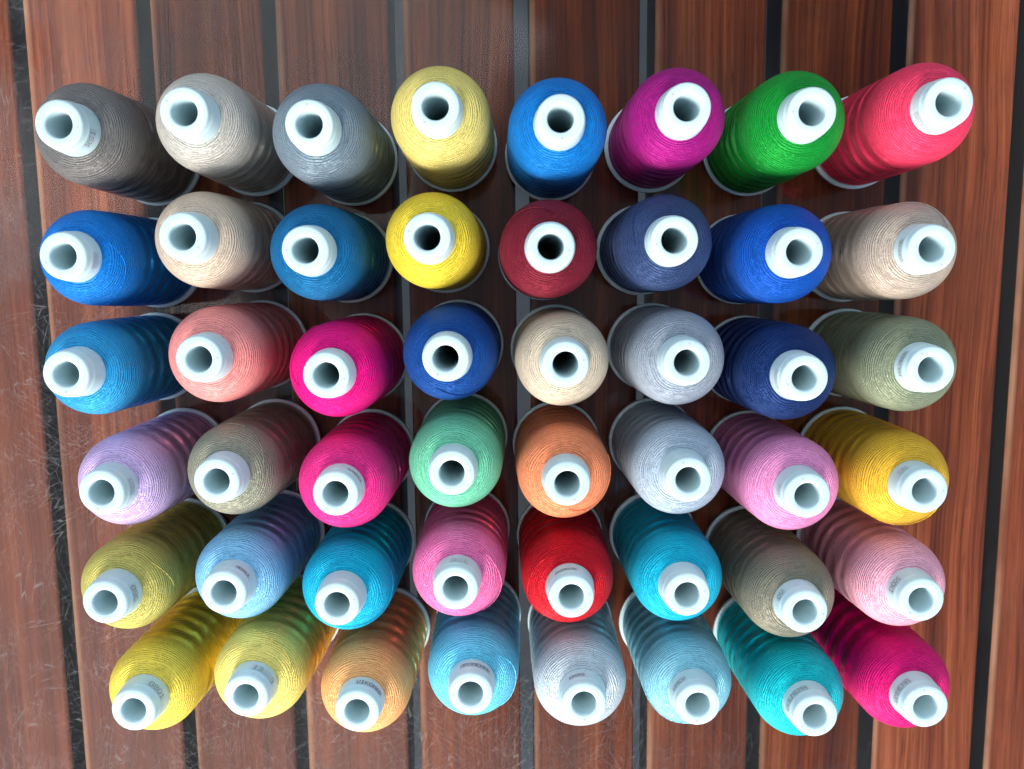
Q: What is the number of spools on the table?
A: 48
